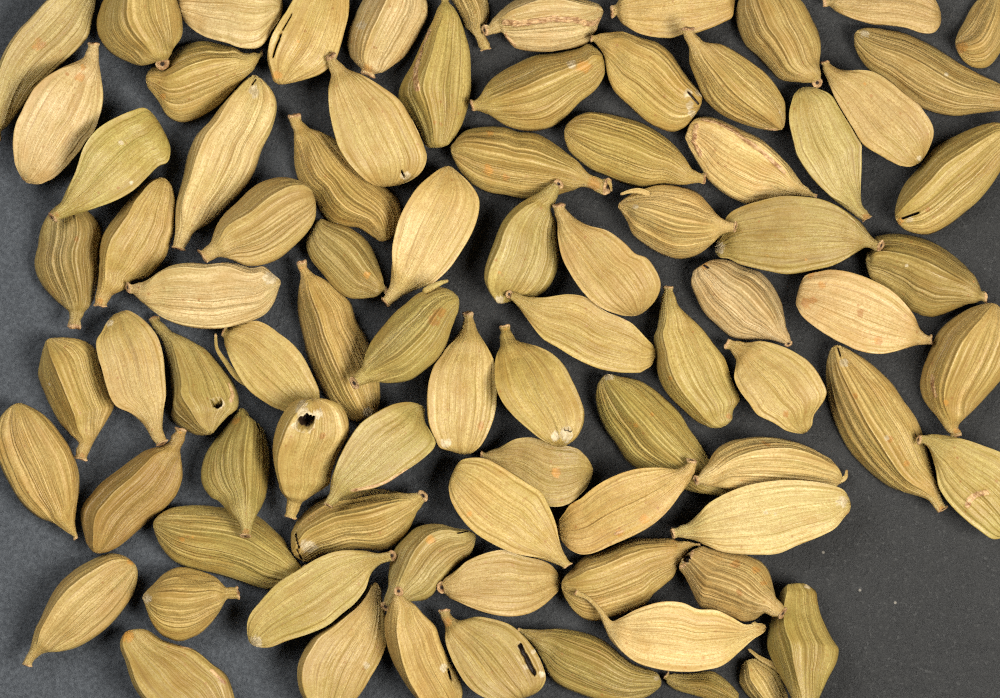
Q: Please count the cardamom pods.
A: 84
